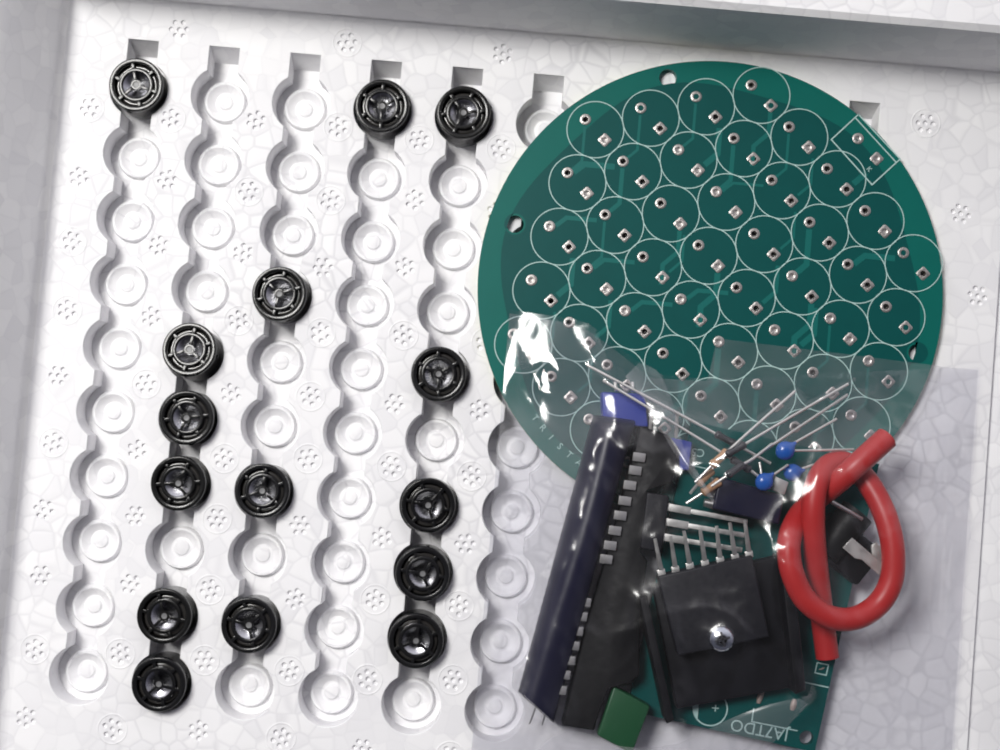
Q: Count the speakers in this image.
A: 15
